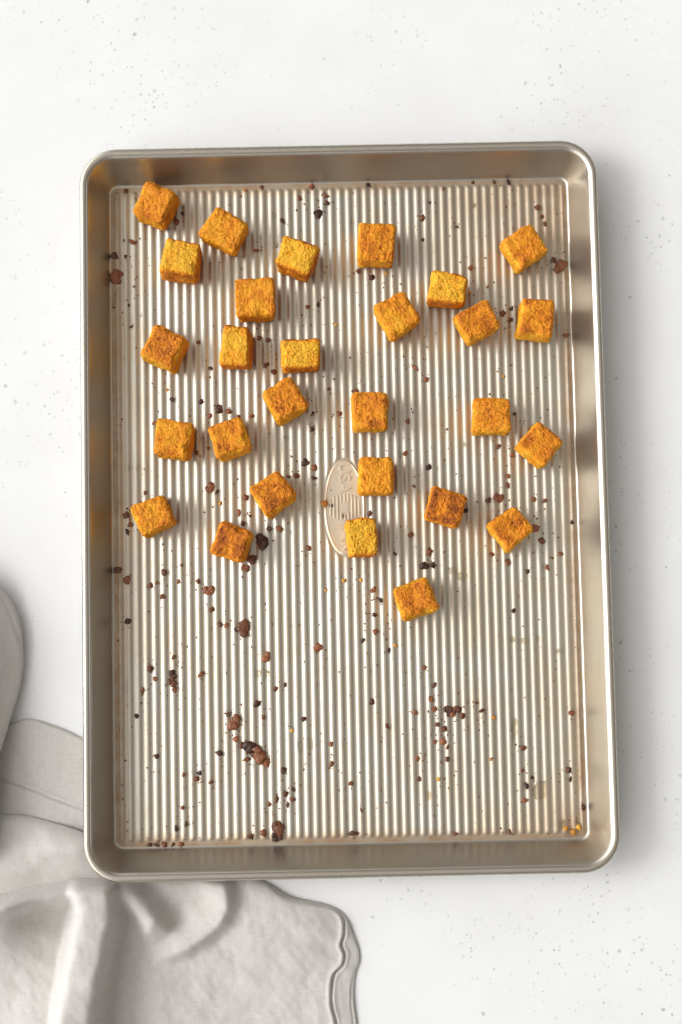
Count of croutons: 28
